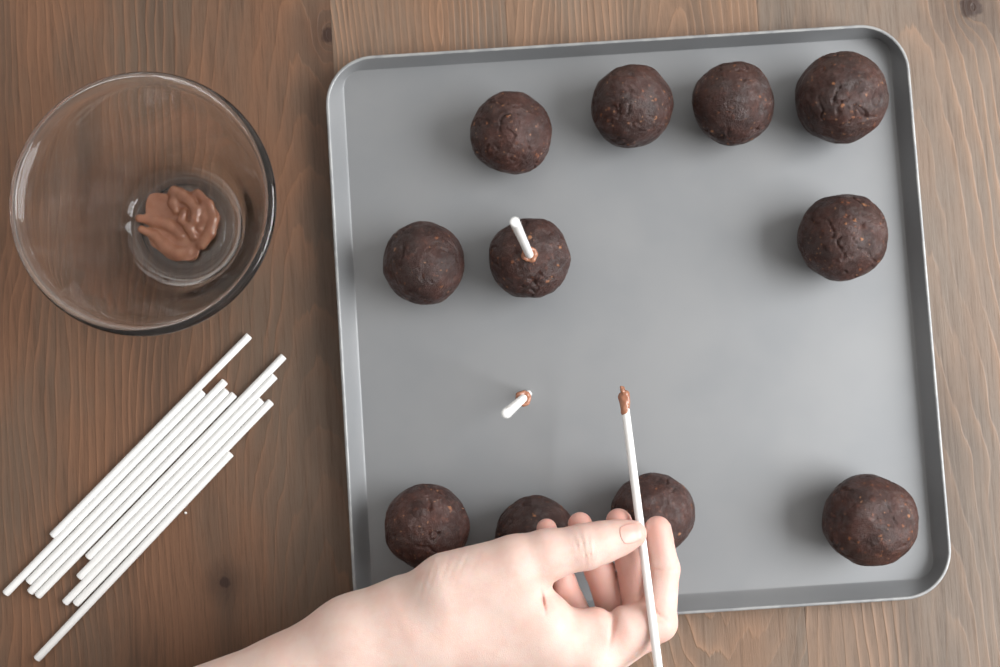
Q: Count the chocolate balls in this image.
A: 11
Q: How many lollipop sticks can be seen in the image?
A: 13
